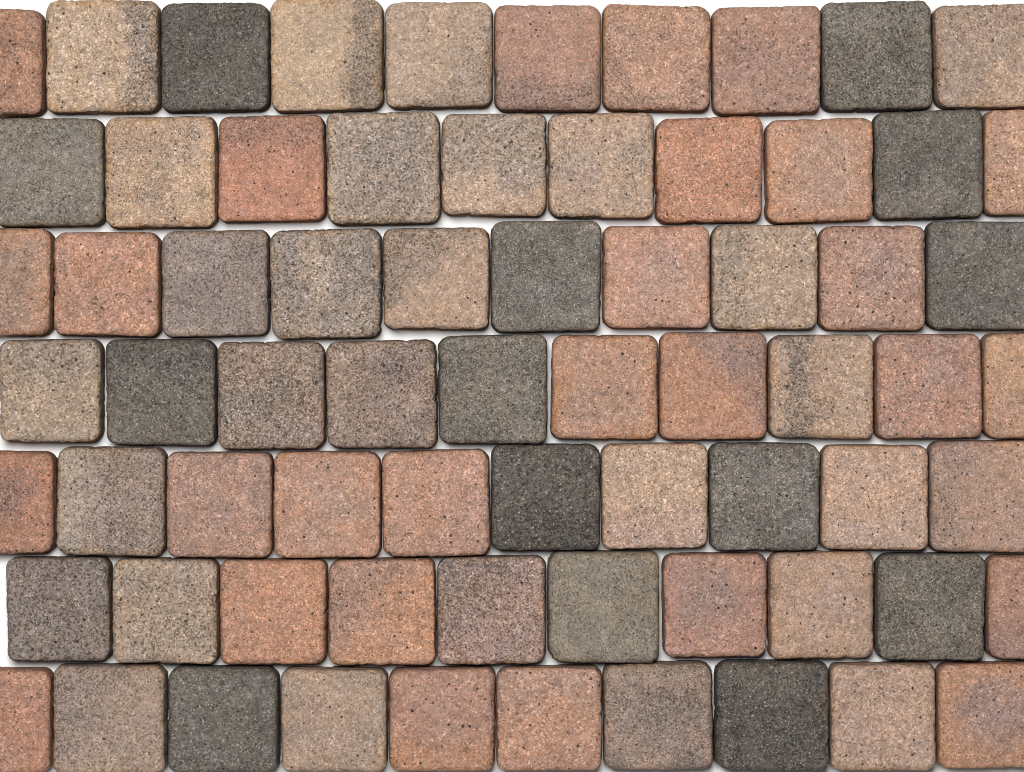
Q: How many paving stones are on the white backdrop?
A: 70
